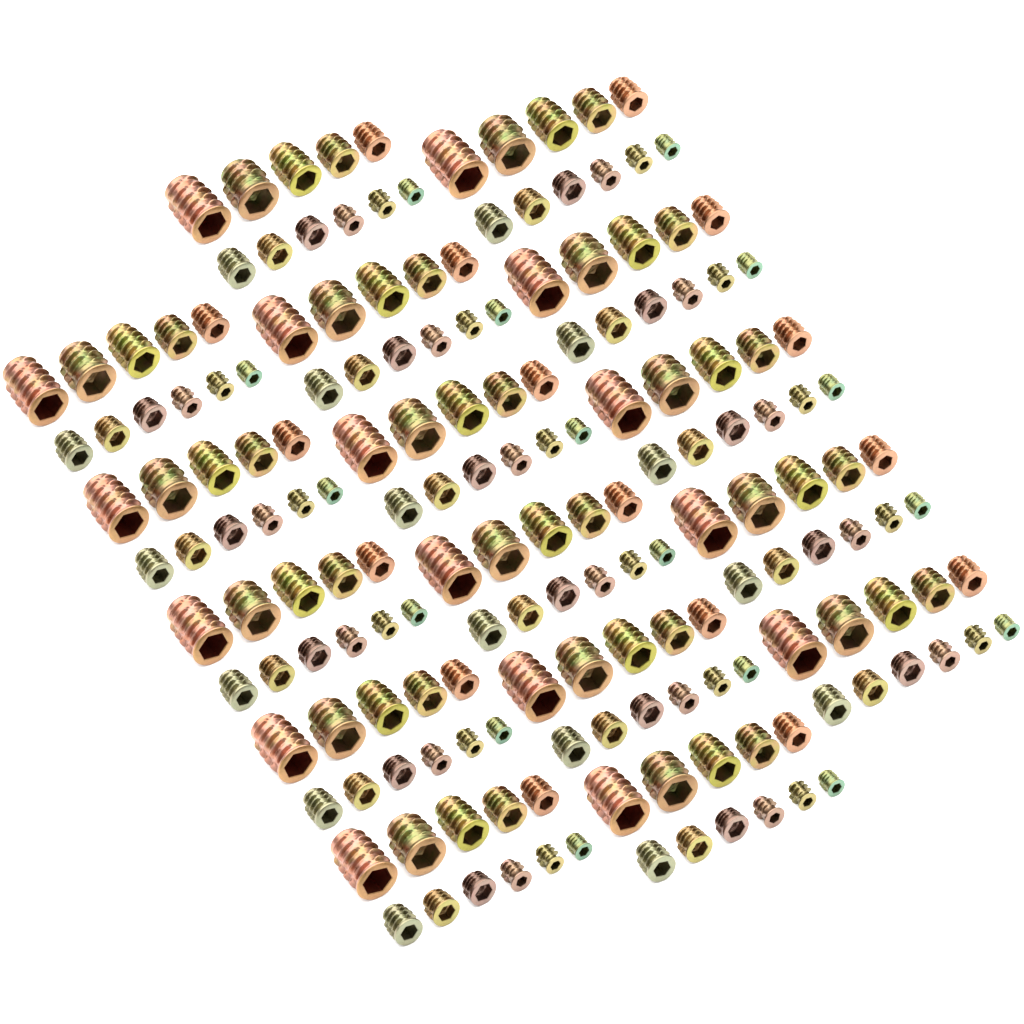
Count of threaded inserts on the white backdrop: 176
